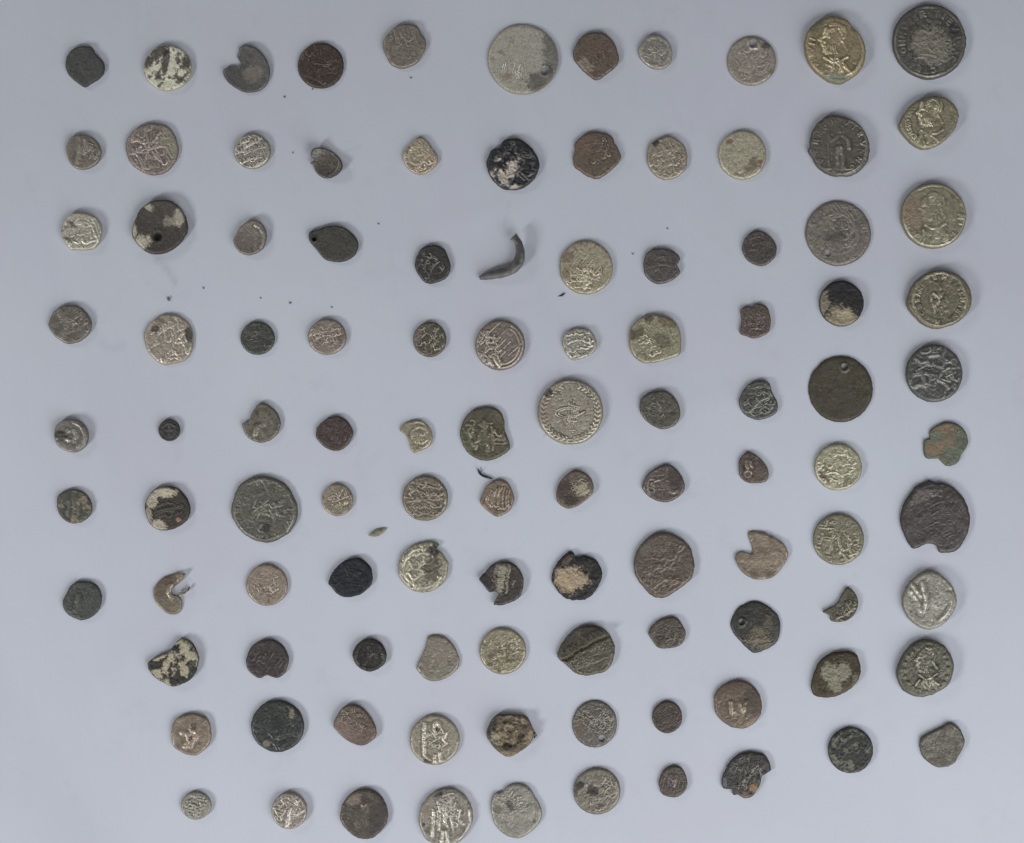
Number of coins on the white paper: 106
